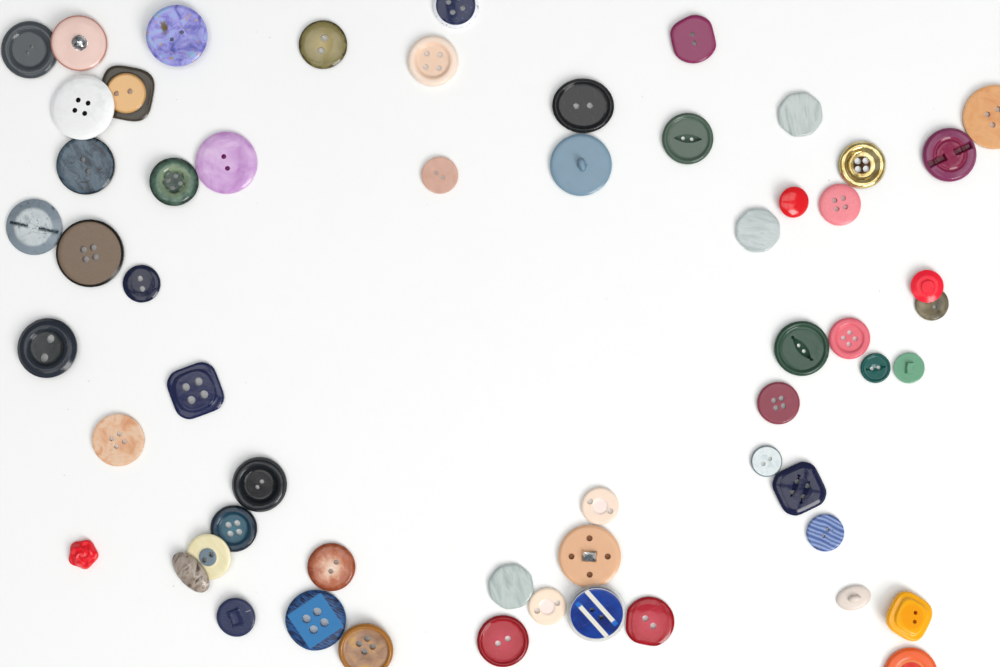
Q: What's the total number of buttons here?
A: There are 58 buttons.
